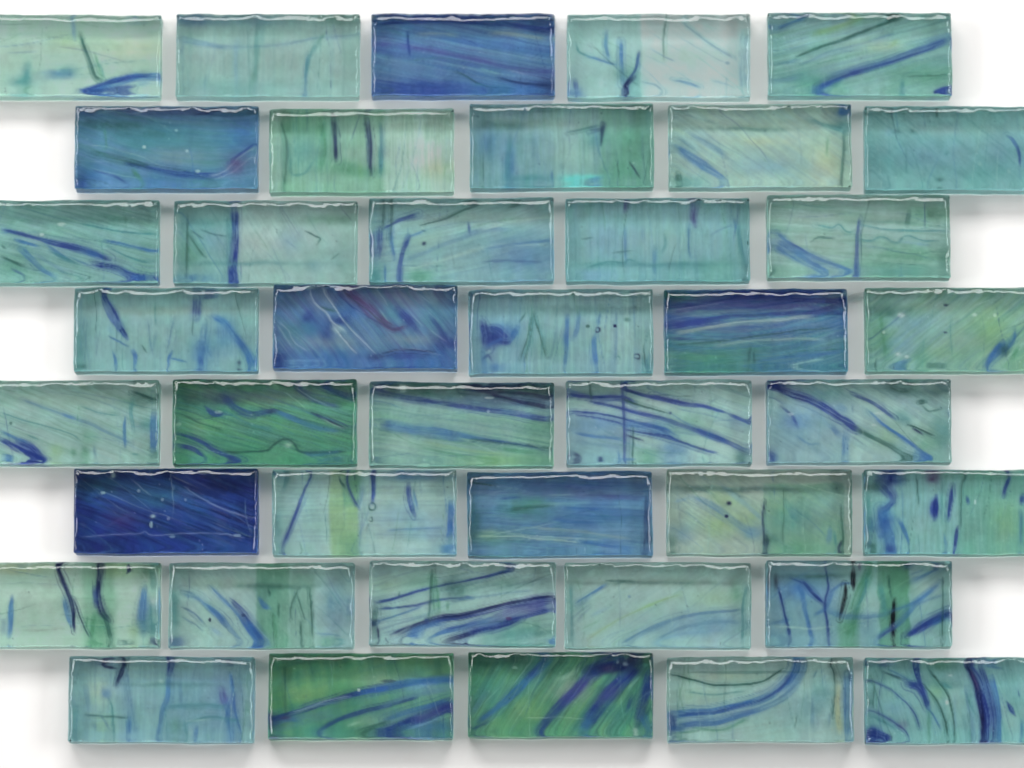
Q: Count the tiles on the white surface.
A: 40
